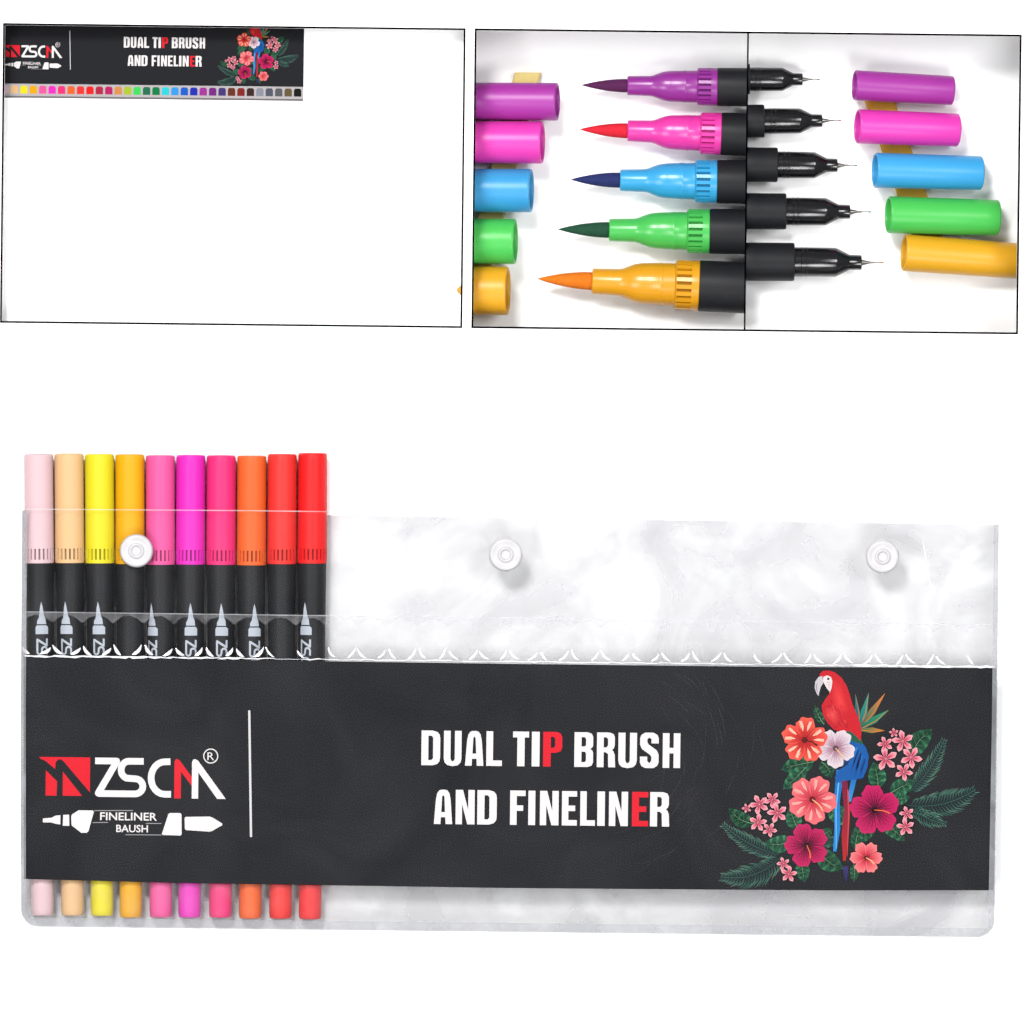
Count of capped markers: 10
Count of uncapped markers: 10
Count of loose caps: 10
